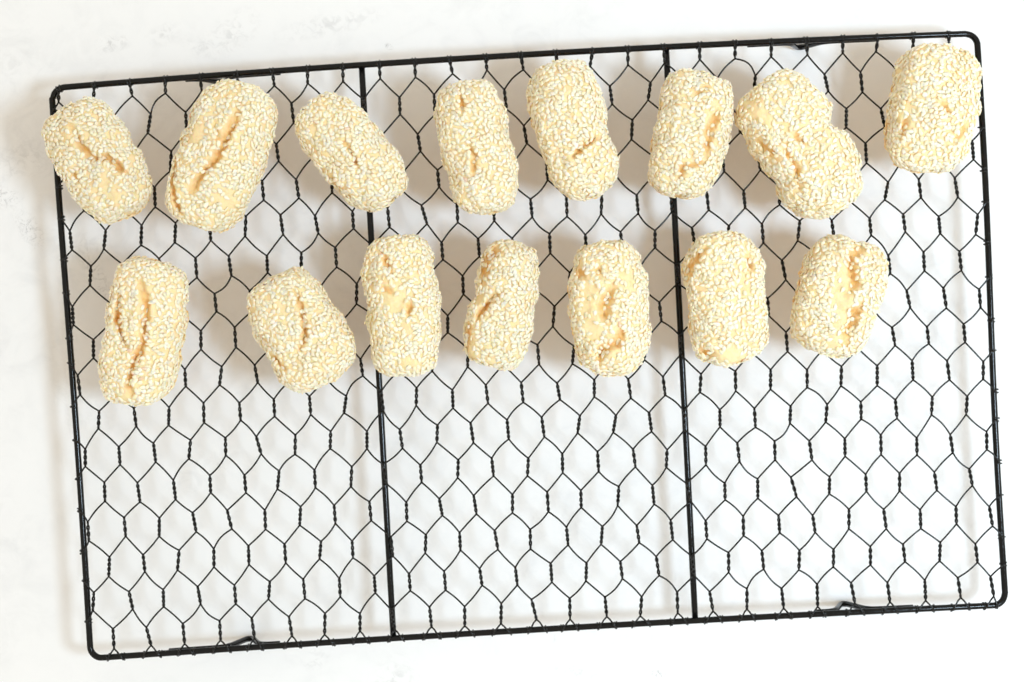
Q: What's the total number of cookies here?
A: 15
